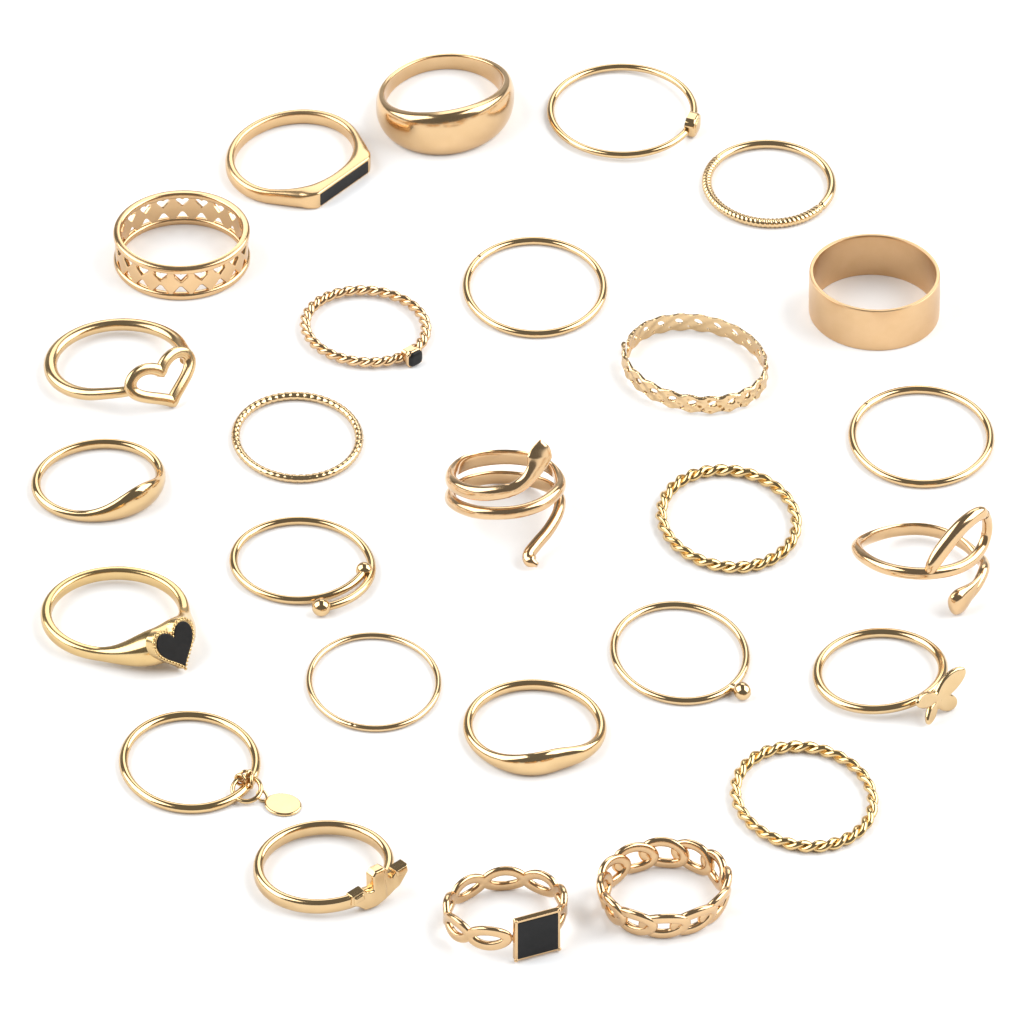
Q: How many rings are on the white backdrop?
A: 27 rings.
